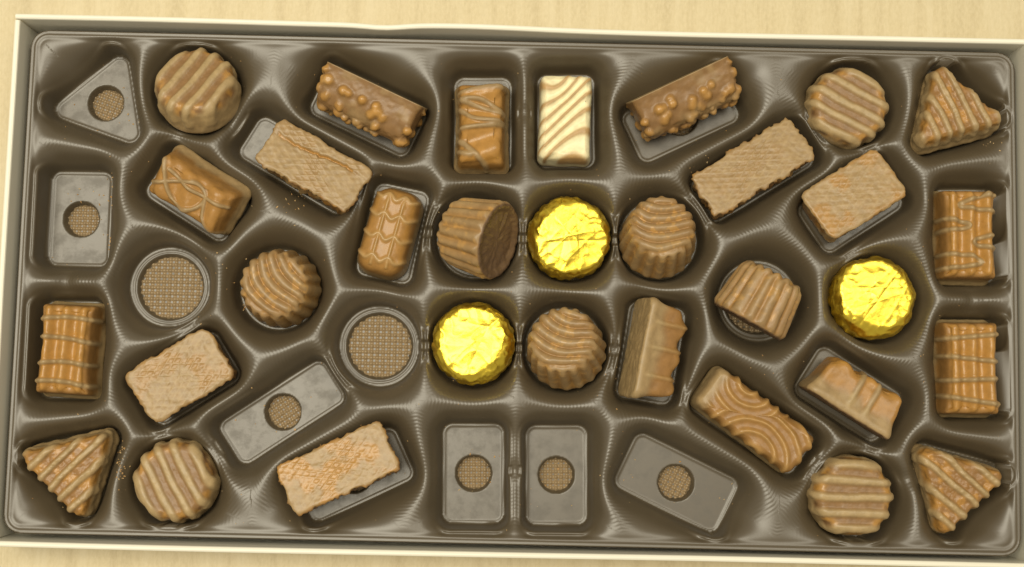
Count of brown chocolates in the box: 28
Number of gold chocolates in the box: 3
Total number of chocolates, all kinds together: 31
